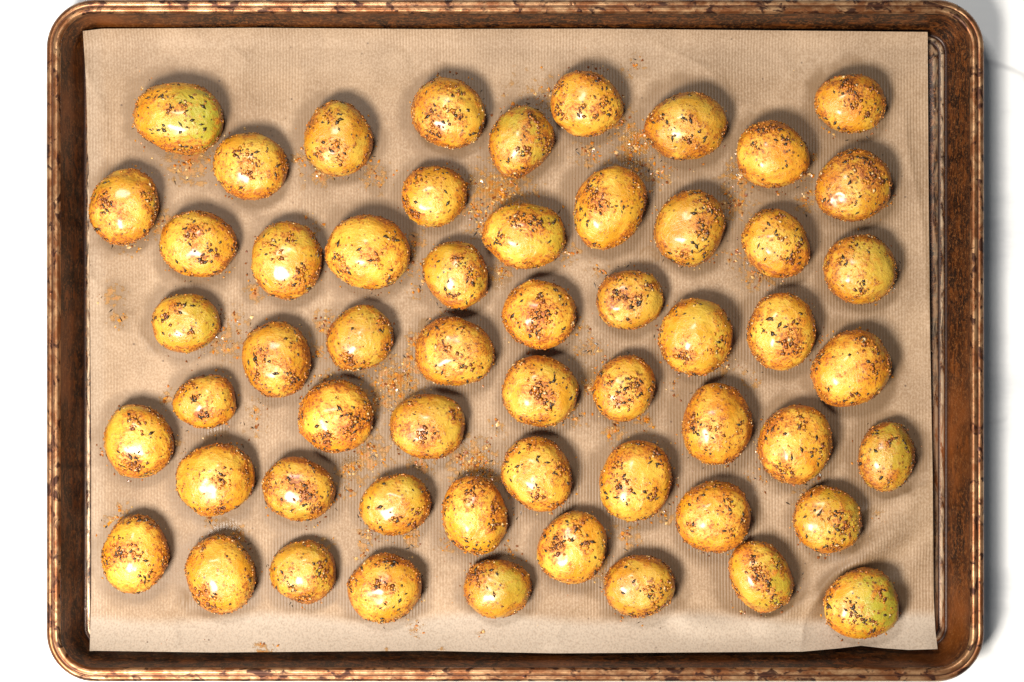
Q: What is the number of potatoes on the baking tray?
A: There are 56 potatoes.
